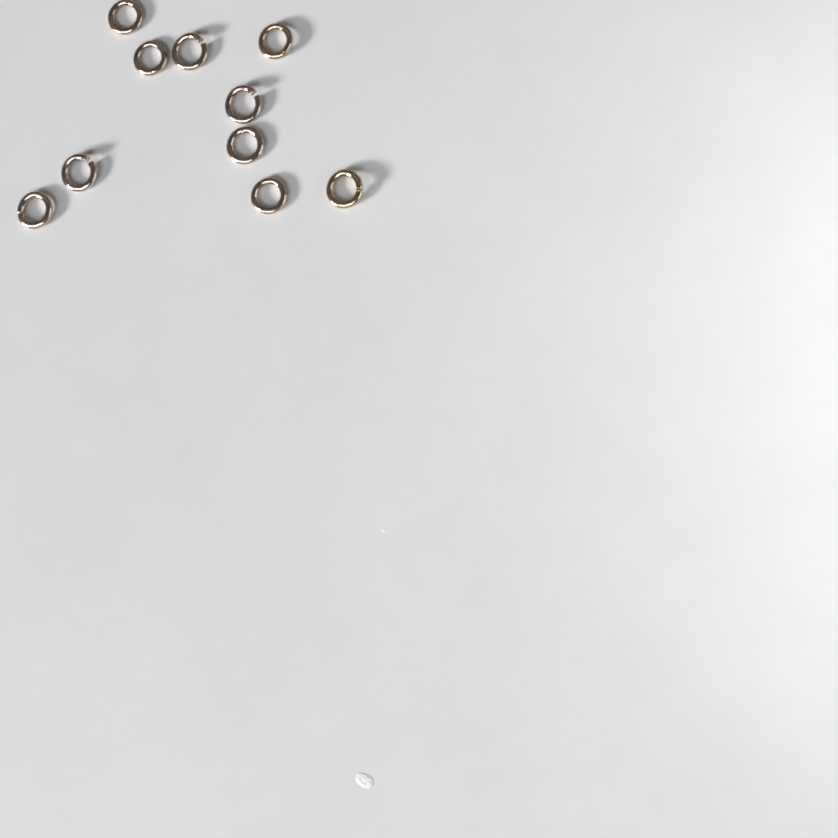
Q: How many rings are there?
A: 10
